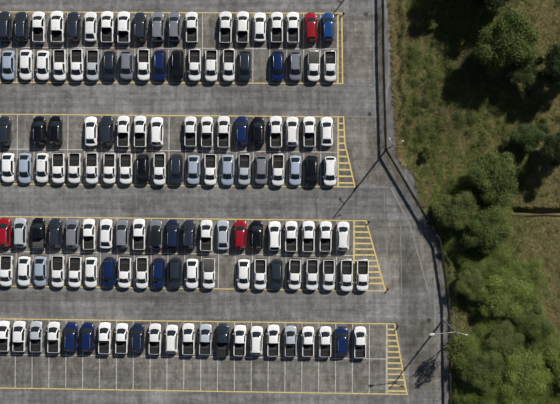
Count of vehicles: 139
